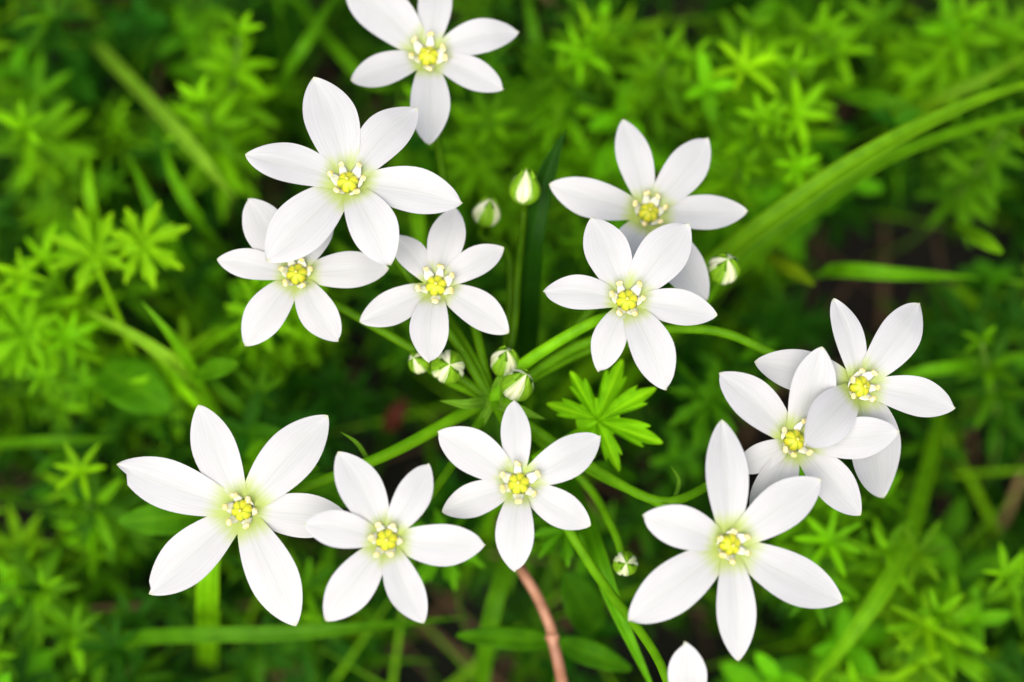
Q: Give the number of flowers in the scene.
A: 13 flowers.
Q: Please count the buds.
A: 8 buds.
